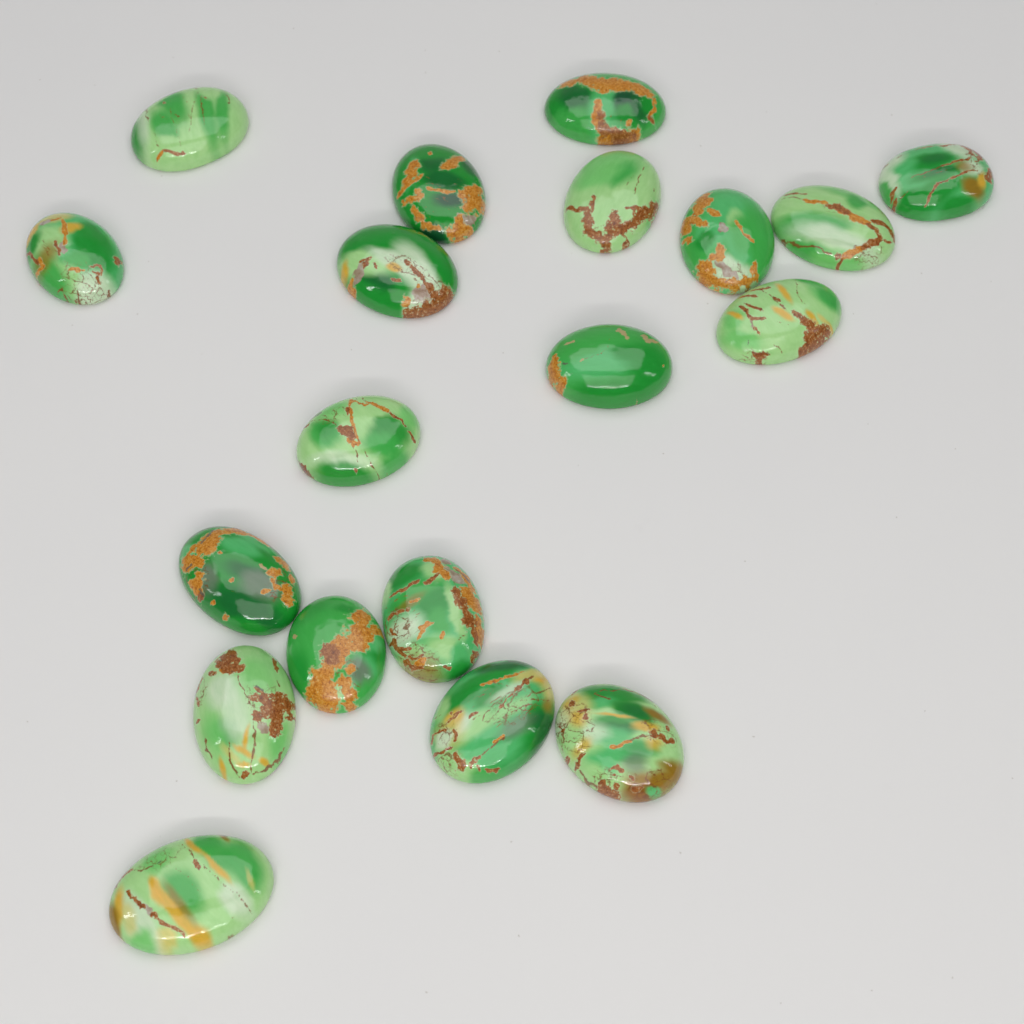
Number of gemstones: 19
